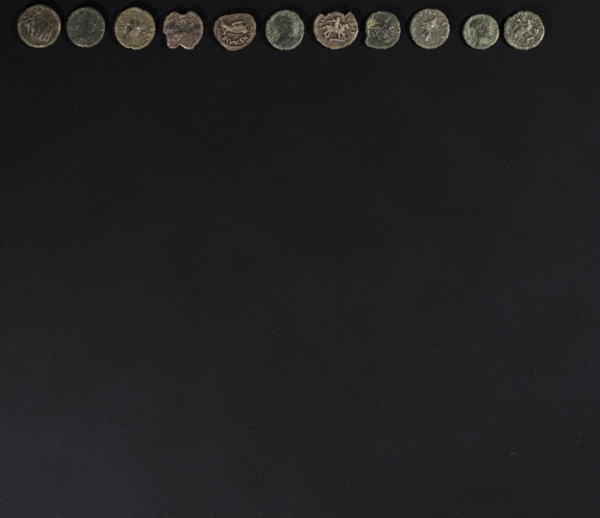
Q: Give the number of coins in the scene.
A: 11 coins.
